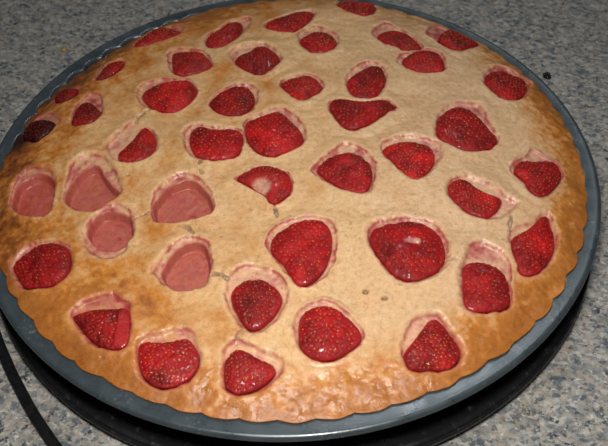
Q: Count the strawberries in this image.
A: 40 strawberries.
